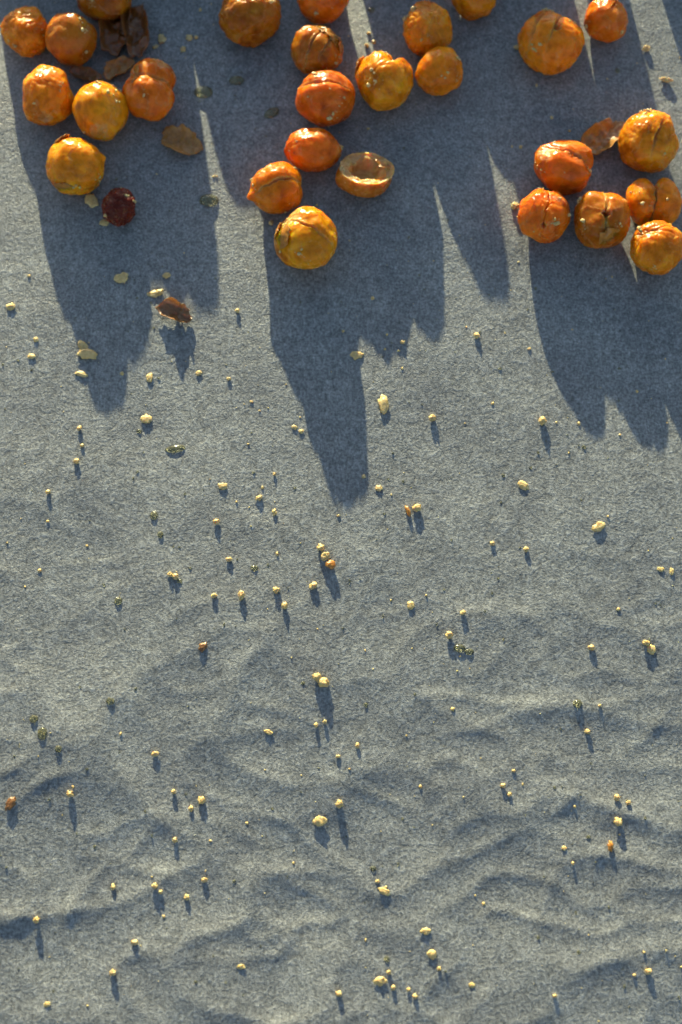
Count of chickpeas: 28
